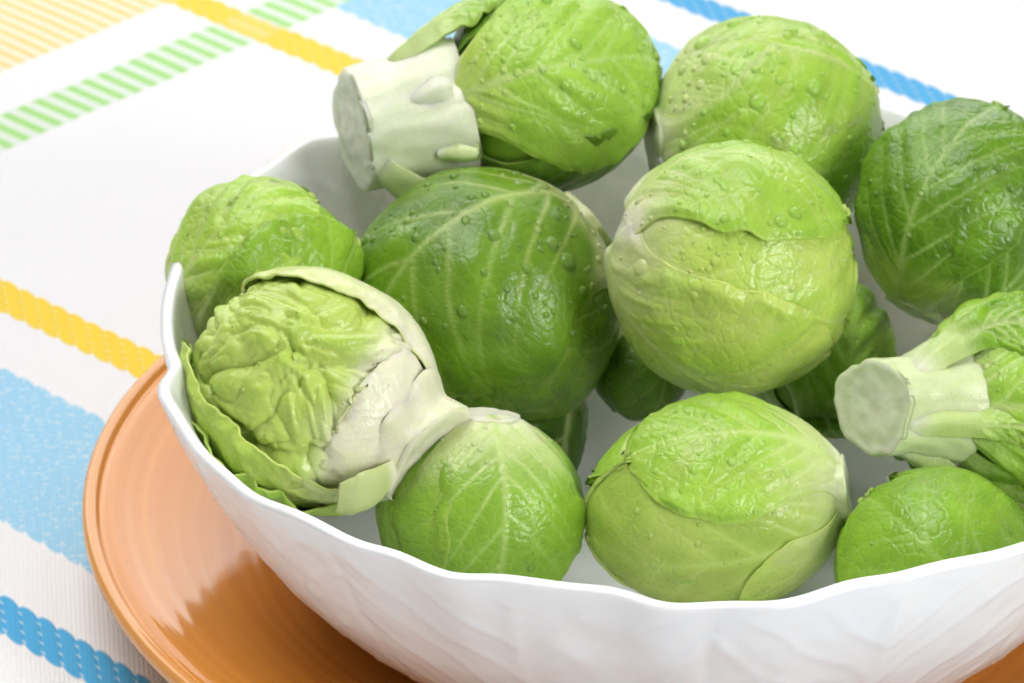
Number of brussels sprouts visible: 13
